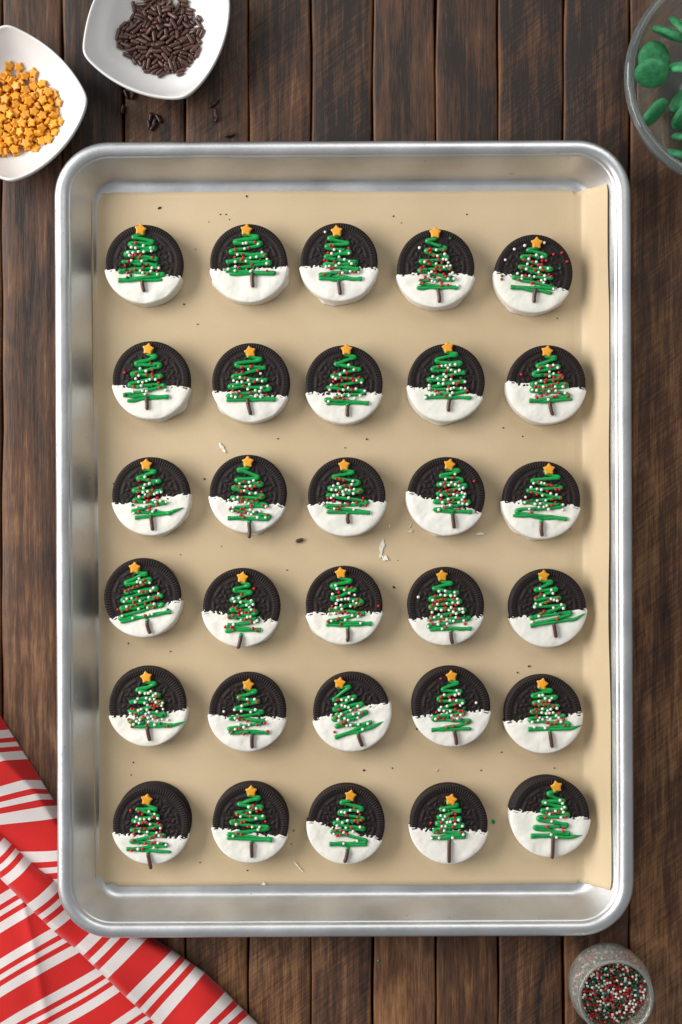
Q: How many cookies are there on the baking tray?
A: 30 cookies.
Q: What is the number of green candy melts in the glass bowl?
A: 10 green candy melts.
